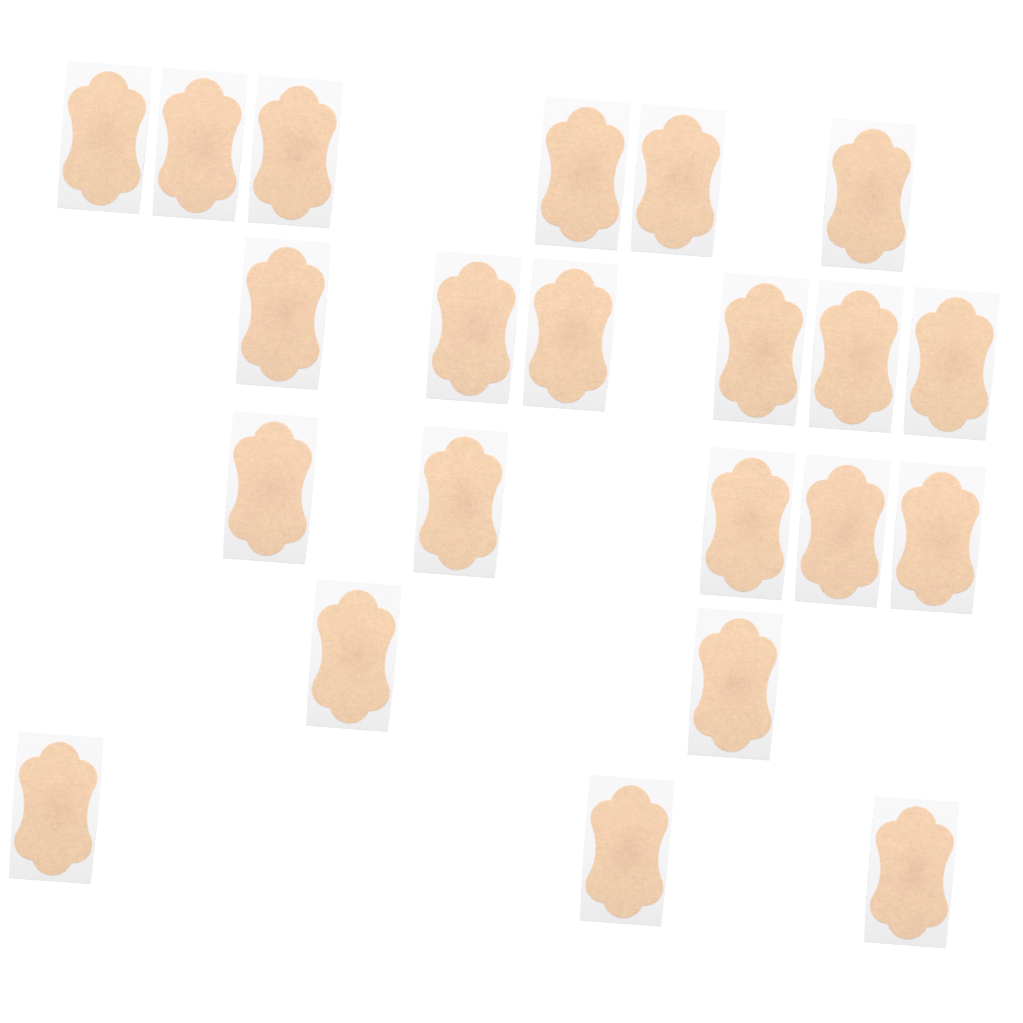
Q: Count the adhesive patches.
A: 22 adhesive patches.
